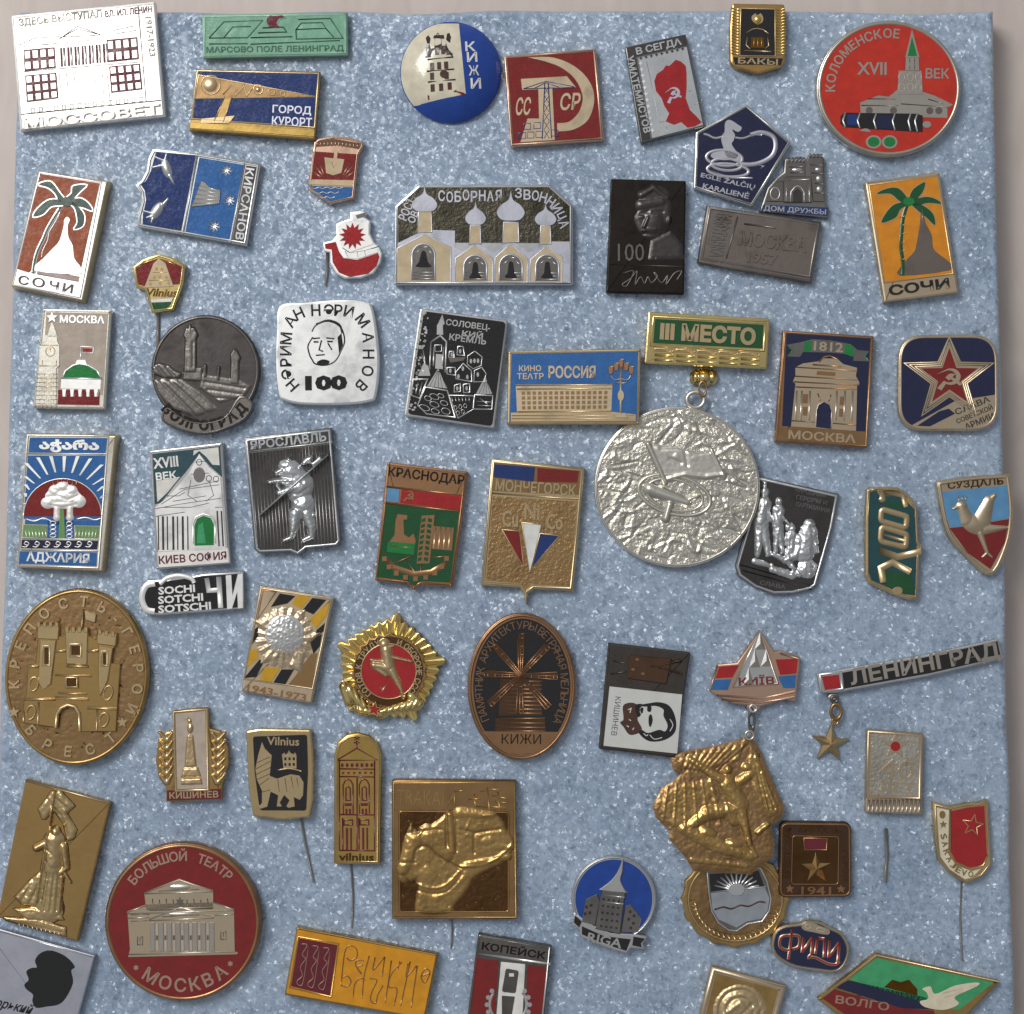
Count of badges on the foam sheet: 60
